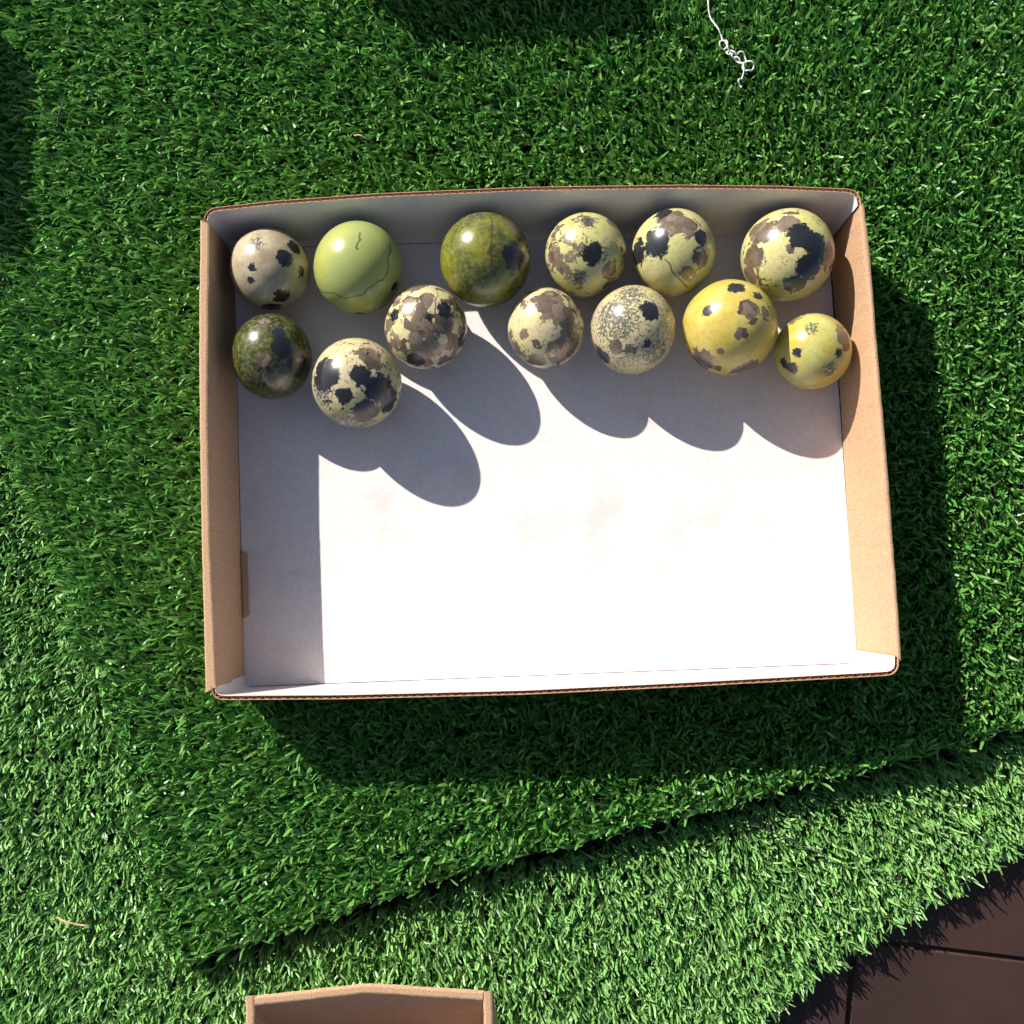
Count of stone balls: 13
